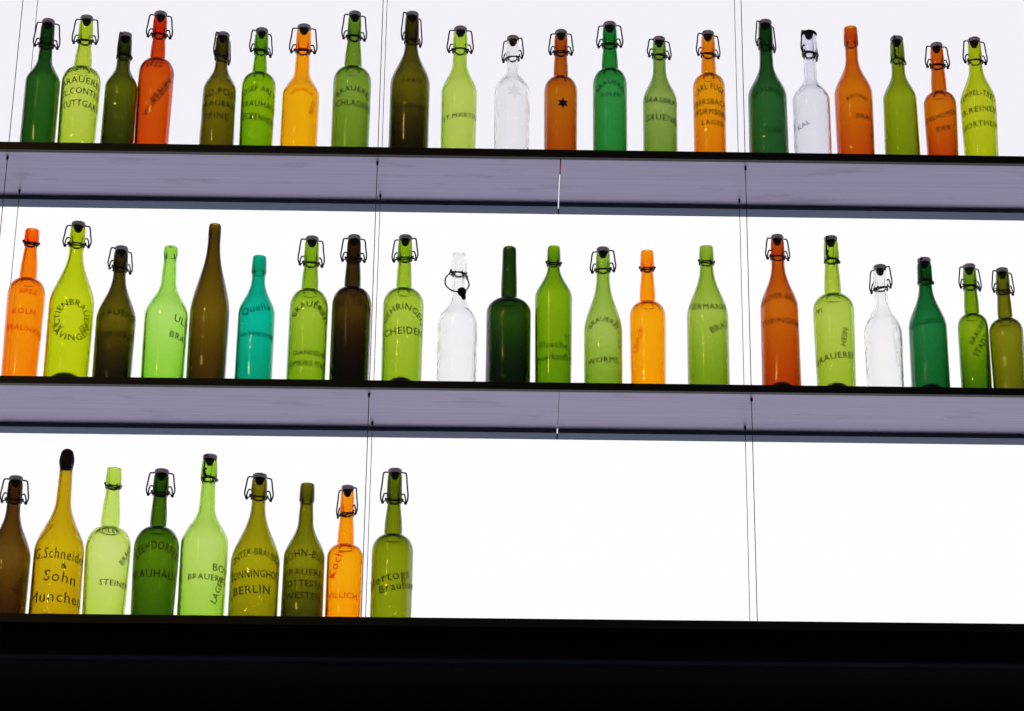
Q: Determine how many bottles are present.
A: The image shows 51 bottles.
